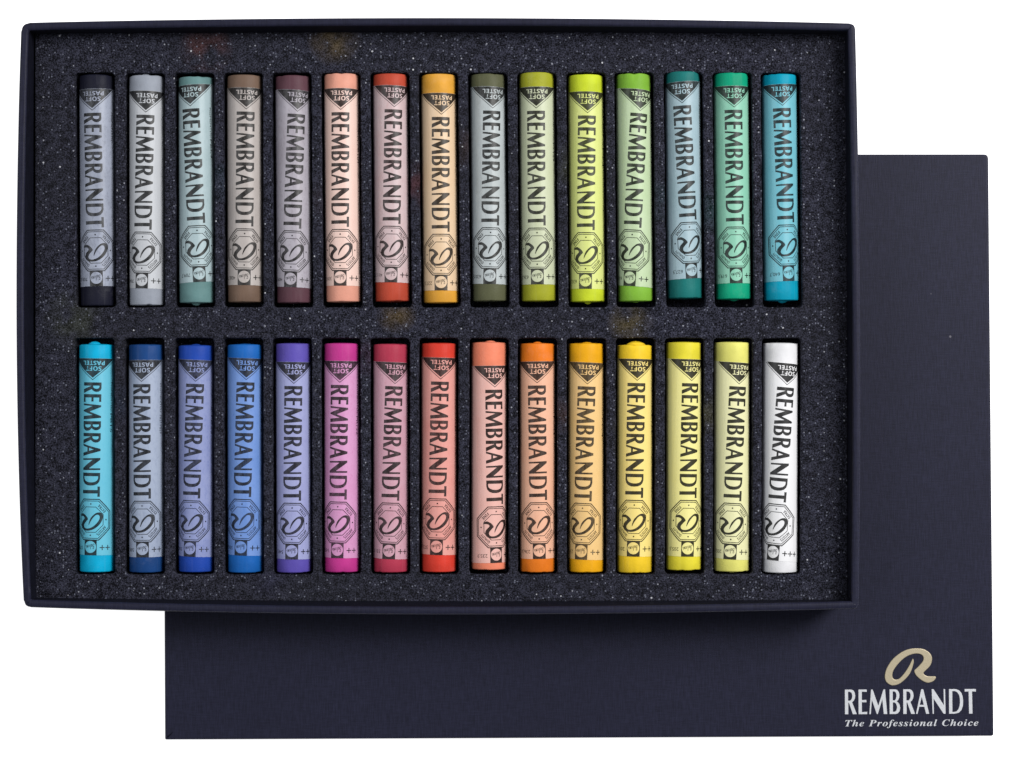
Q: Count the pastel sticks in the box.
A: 30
